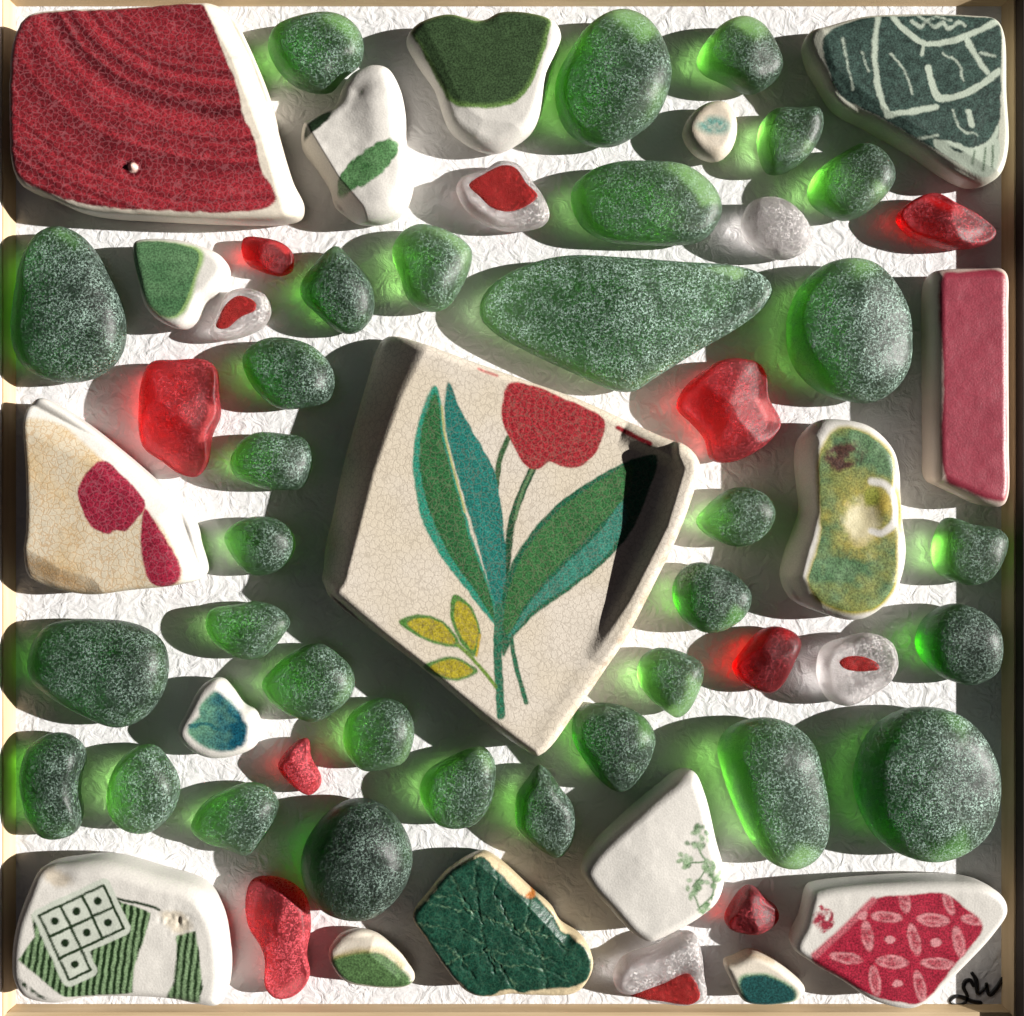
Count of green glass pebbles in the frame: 32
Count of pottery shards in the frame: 17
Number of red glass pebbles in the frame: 8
